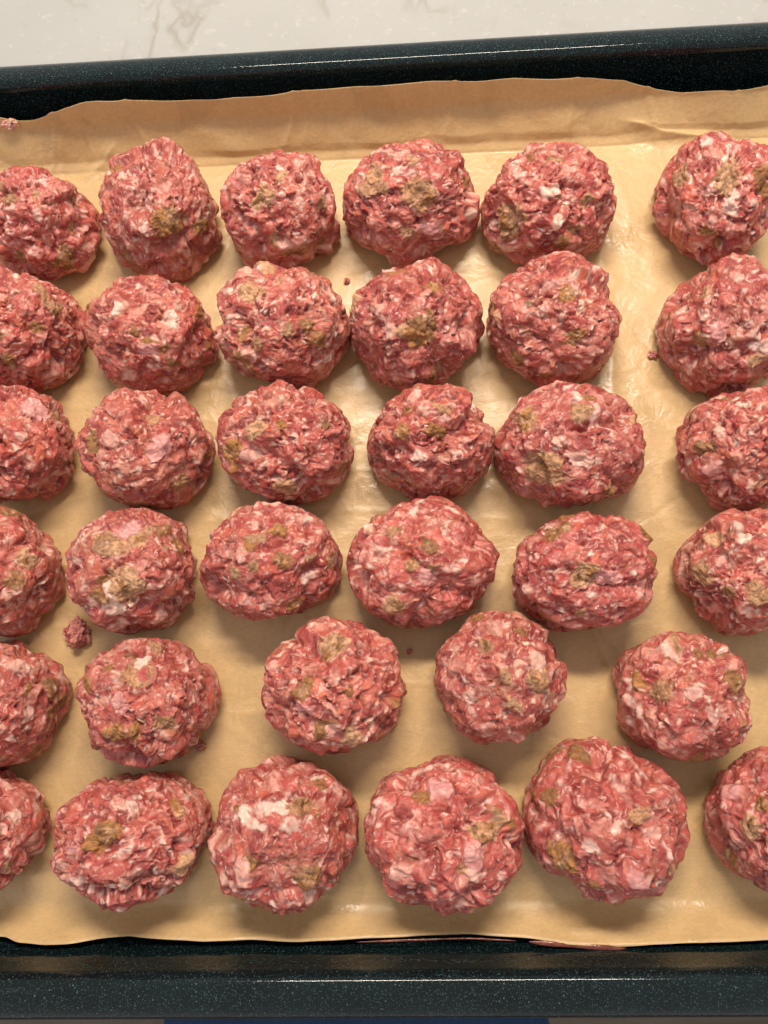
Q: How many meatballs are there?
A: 35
